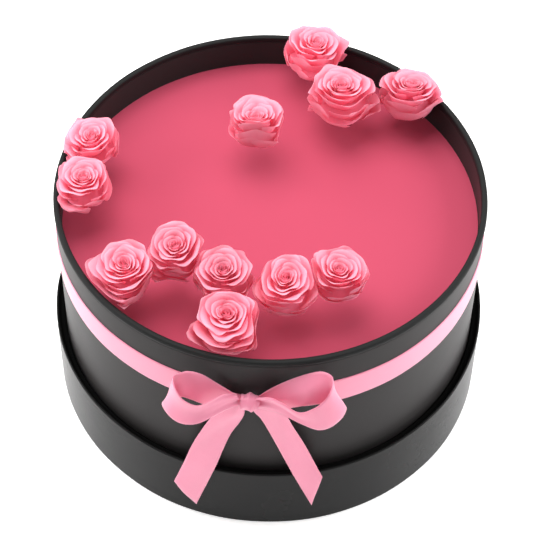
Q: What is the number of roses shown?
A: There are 12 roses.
